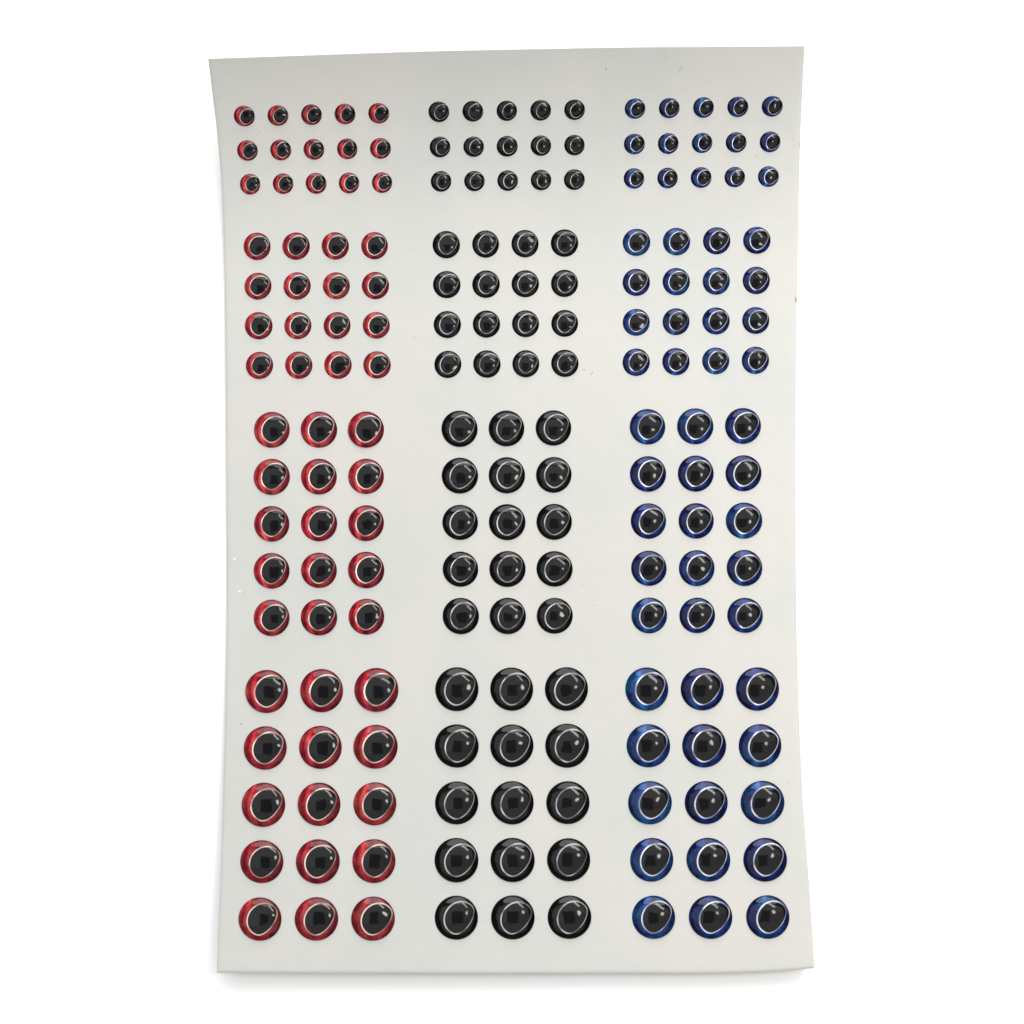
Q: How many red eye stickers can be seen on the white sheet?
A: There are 61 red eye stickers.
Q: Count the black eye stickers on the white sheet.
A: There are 61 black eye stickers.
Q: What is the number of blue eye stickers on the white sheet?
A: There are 61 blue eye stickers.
